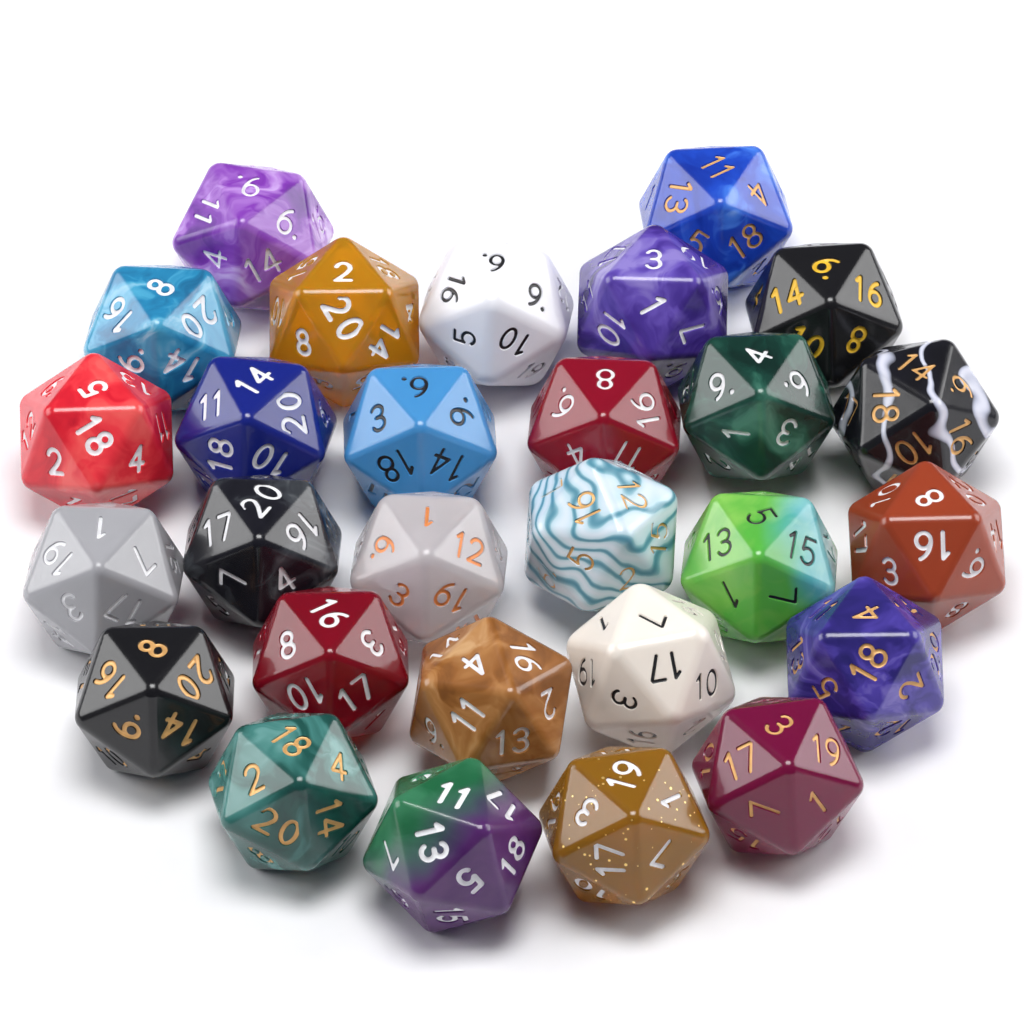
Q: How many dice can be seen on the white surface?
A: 28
